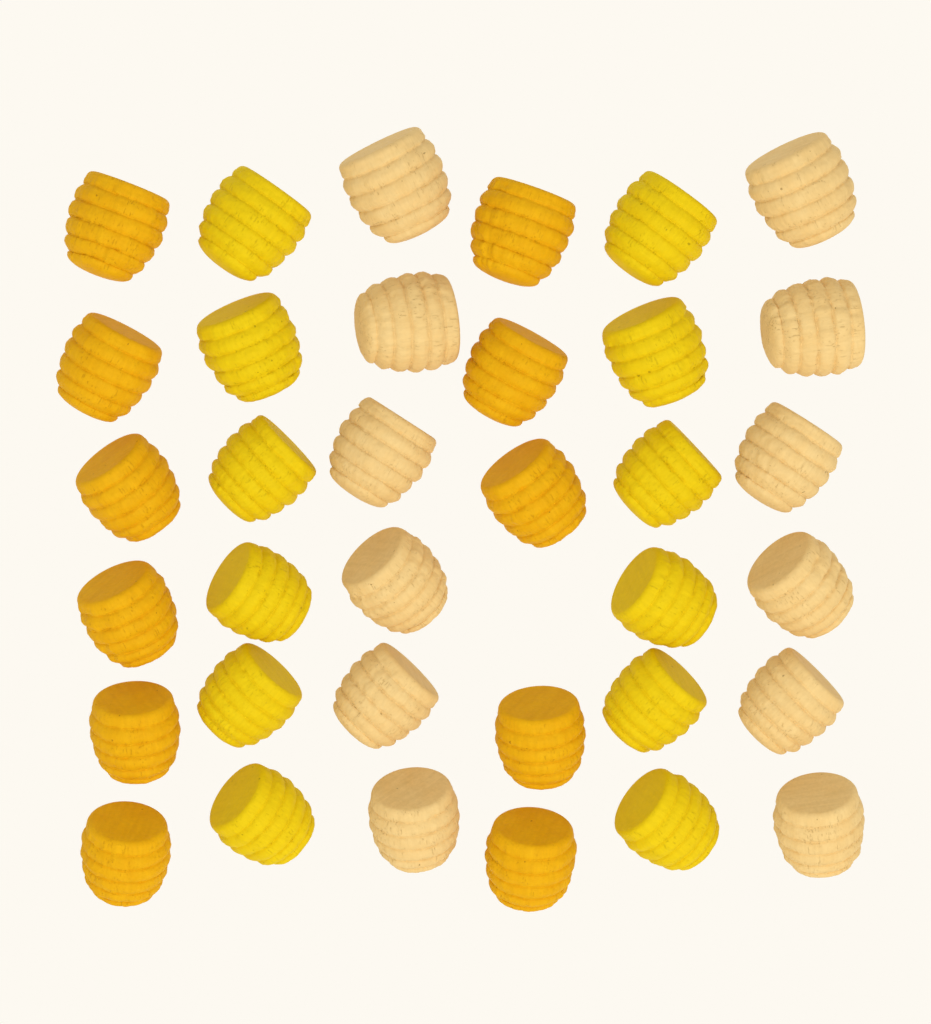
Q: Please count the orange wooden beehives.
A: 11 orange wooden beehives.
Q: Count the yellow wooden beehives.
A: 12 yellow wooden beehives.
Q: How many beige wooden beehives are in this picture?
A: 12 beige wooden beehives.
